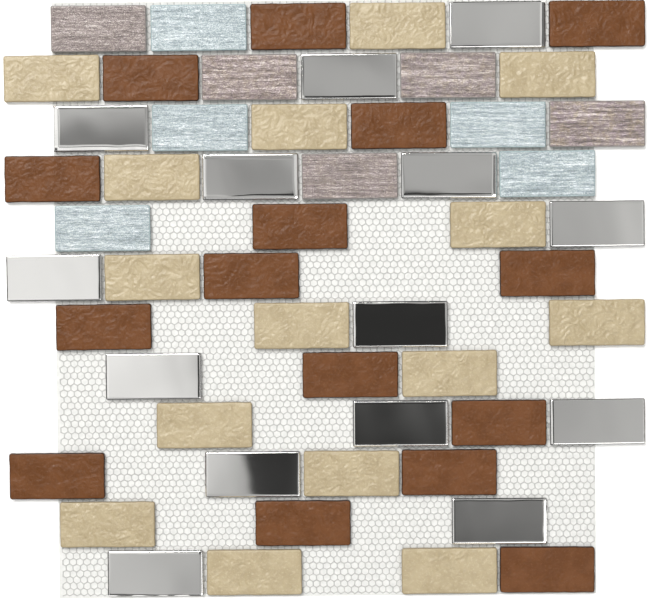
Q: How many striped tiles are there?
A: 10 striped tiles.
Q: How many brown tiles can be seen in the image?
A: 15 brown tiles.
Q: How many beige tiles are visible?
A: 15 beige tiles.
